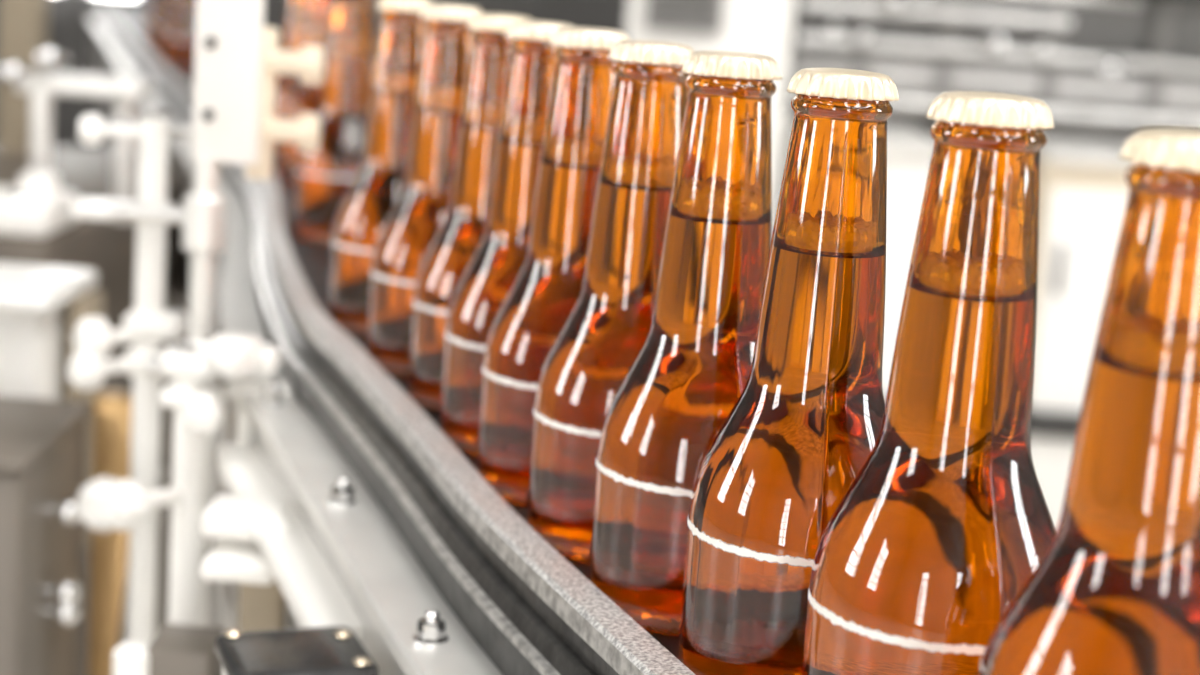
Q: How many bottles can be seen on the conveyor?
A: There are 17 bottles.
